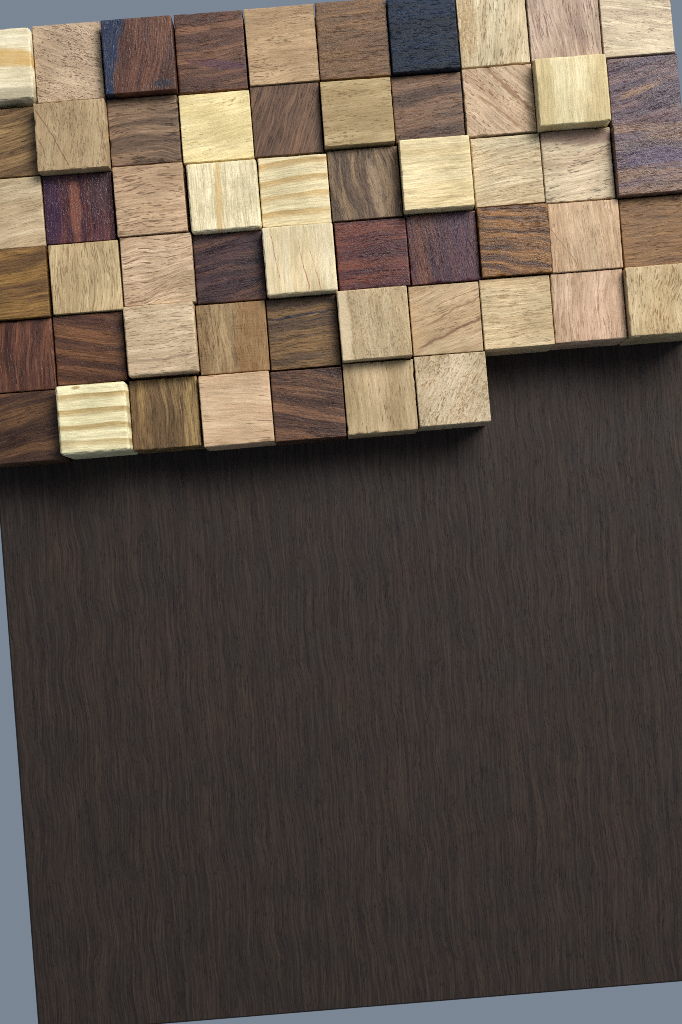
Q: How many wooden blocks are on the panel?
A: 57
